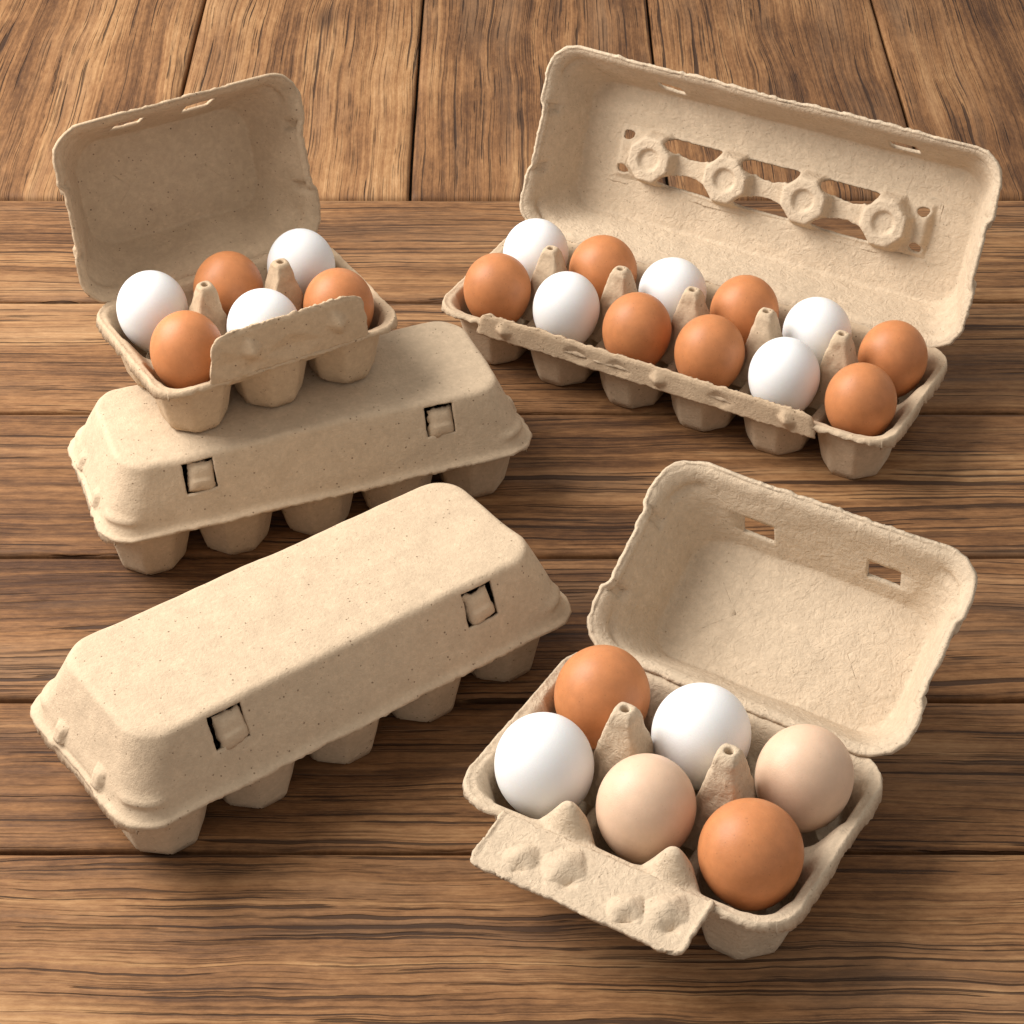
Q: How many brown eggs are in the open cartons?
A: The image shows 12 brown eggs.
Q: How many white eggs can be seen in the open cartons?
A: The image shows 10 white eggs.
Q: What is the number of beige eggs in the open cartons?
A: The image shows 2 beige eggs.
